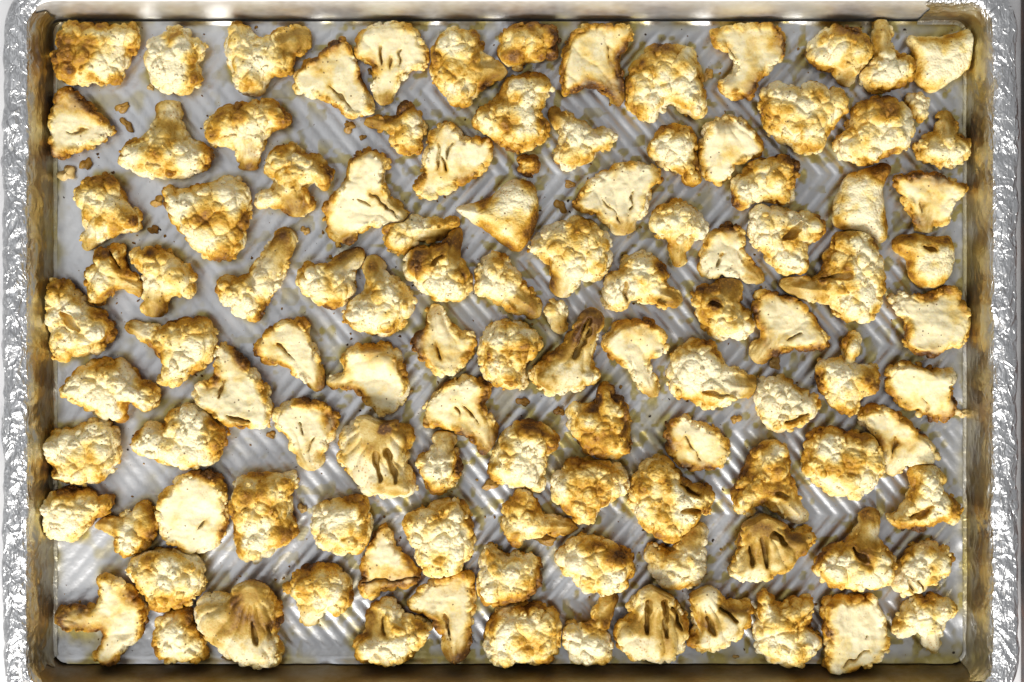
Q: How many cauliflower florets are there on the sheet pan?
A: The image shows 112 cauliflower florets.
